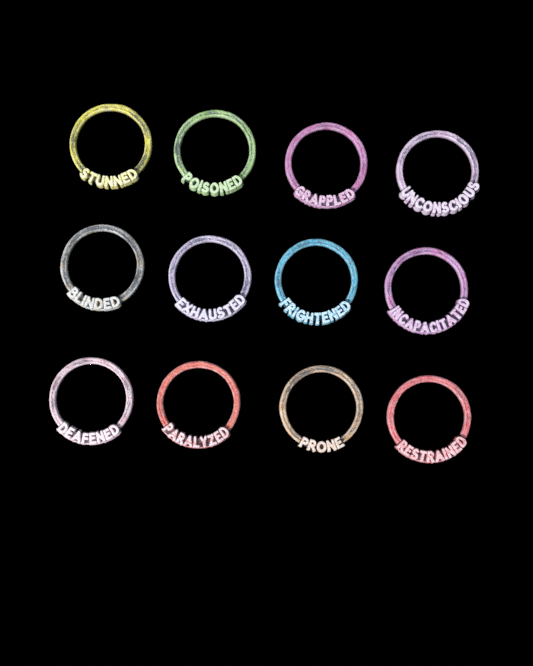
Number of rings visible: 12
